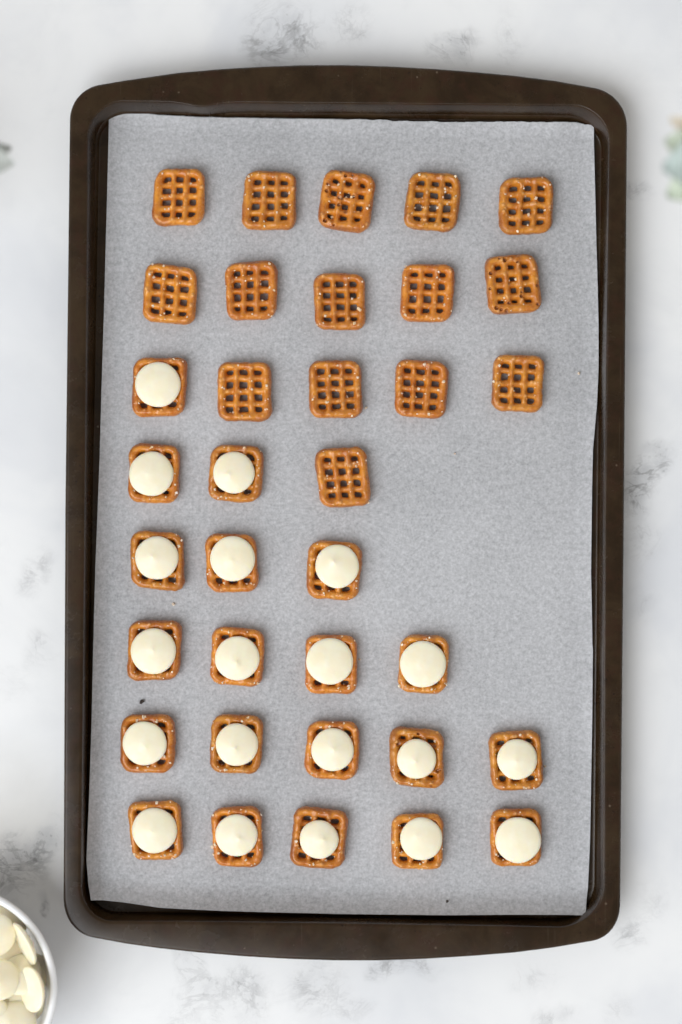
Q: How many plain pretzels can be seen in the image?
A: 15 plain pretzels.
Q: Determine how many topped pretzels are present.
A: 20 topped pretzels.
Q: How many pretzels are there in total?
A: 35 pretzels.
